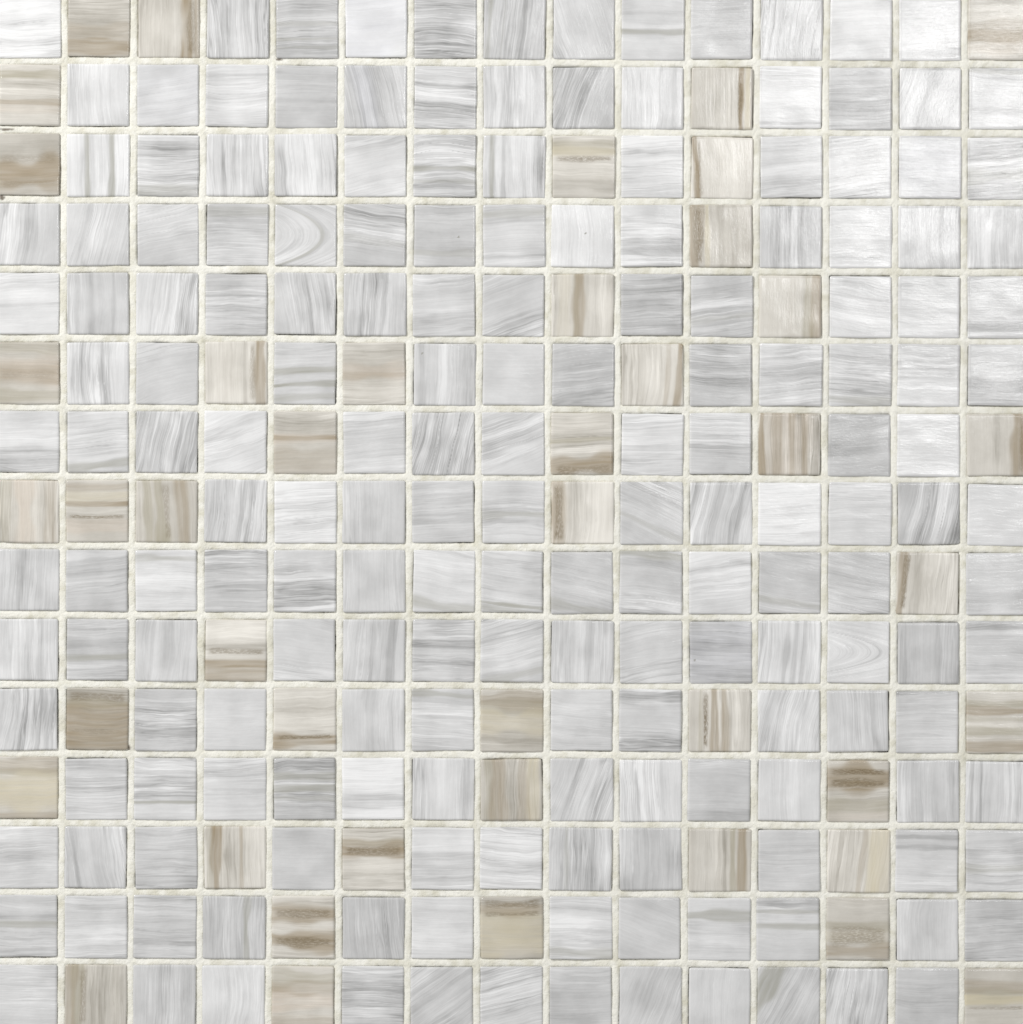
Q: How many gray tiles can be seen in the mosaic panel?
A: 182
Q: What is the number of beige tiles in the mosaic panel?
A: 43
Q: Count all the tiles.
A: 225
